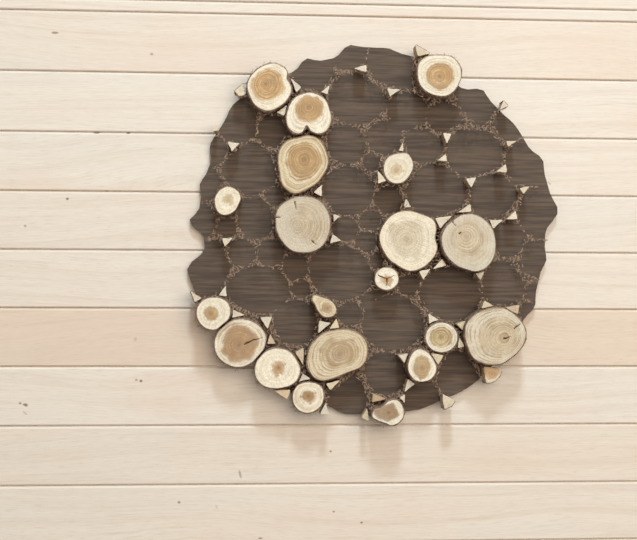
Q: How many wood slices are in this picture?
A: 20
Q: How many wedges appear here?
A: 56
